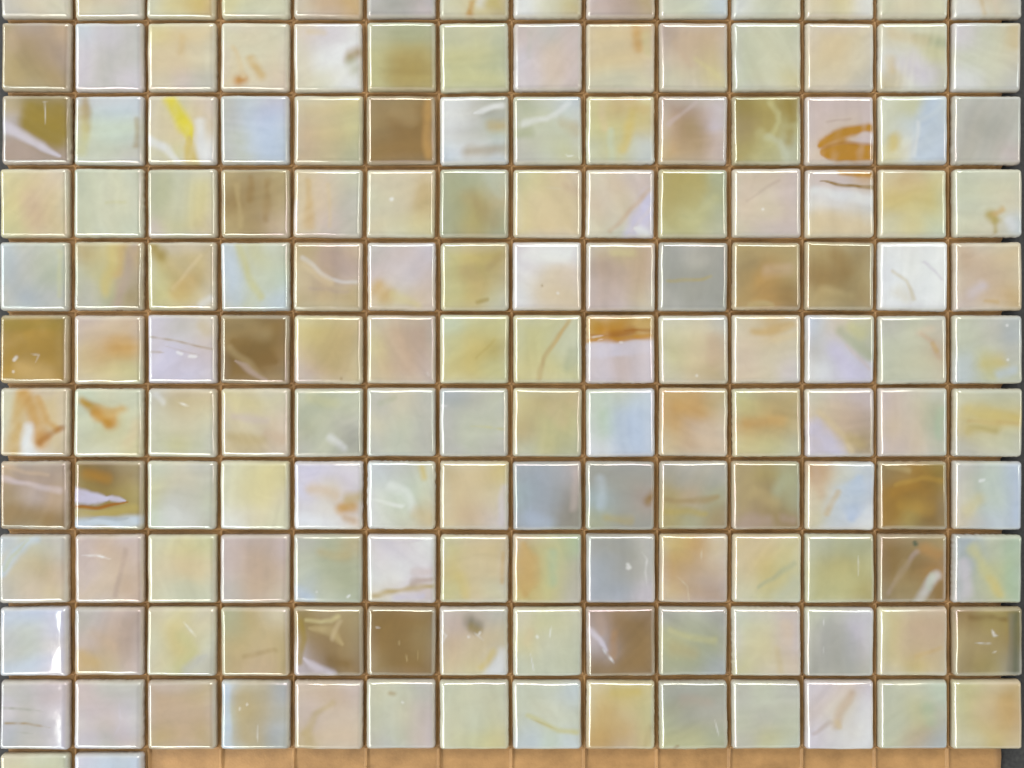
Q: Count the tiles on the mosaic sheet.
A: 156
